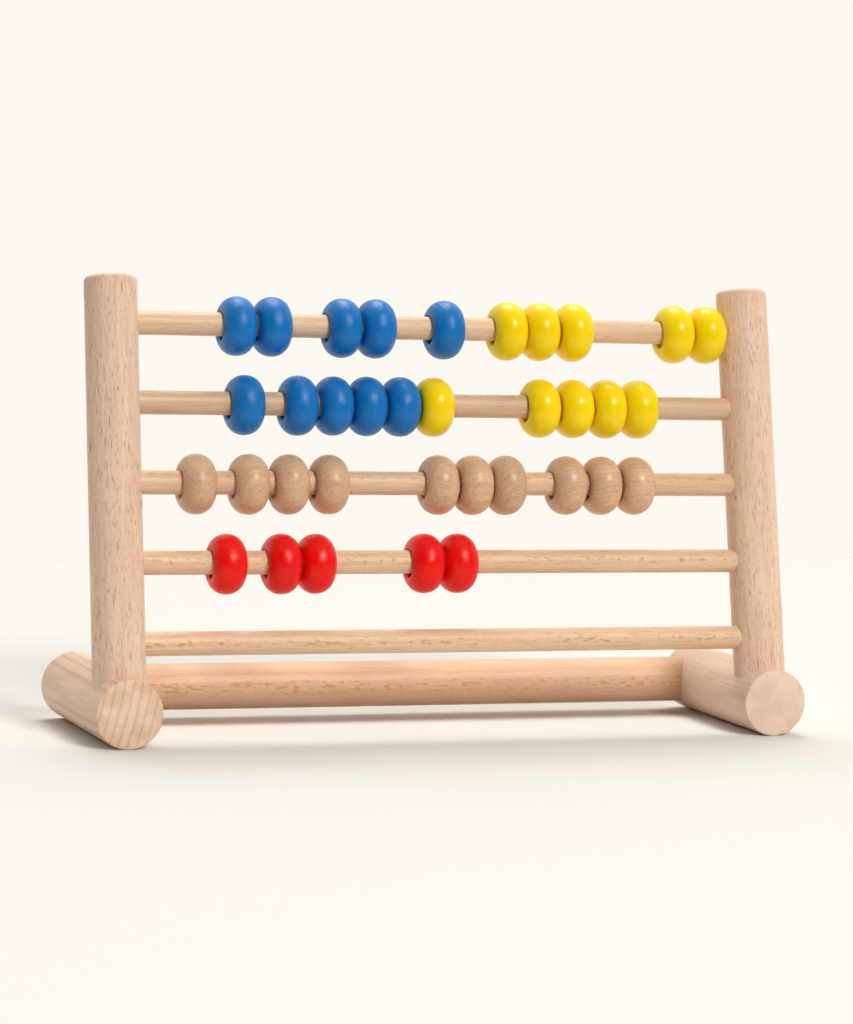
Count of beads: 35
